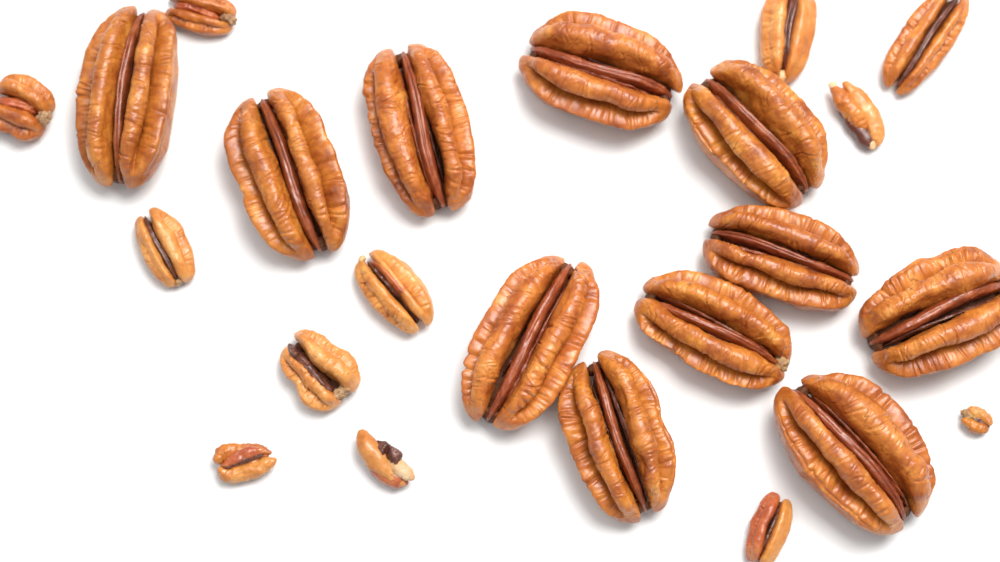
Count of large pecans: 11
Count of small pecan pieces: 12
